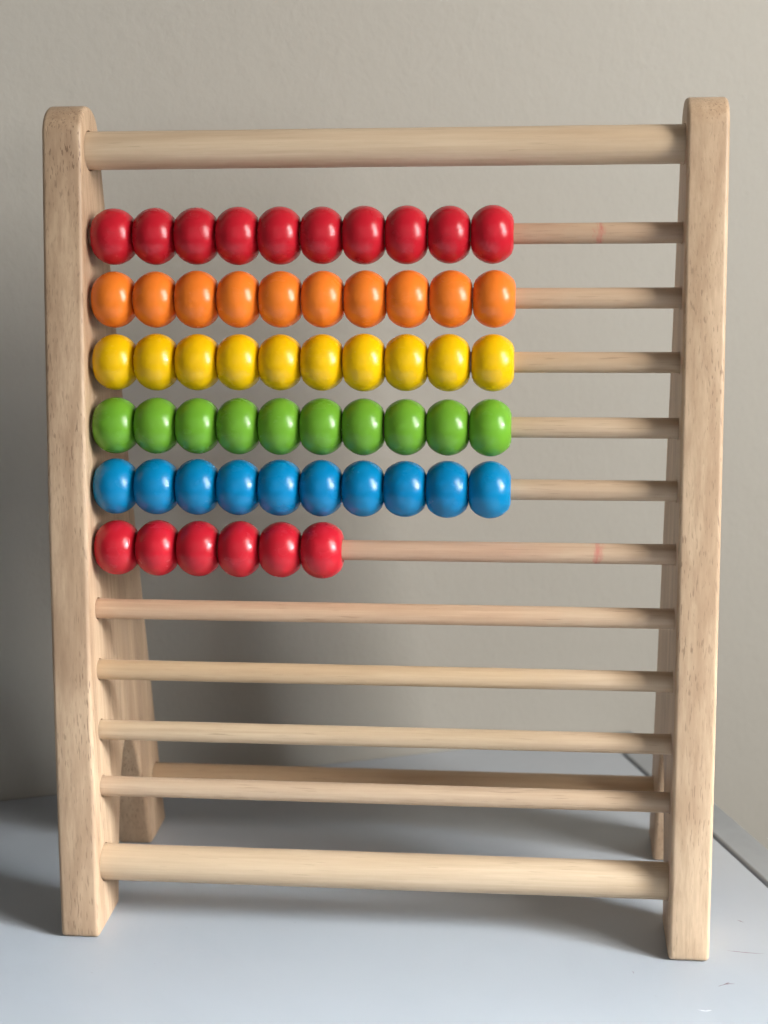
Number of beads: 56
